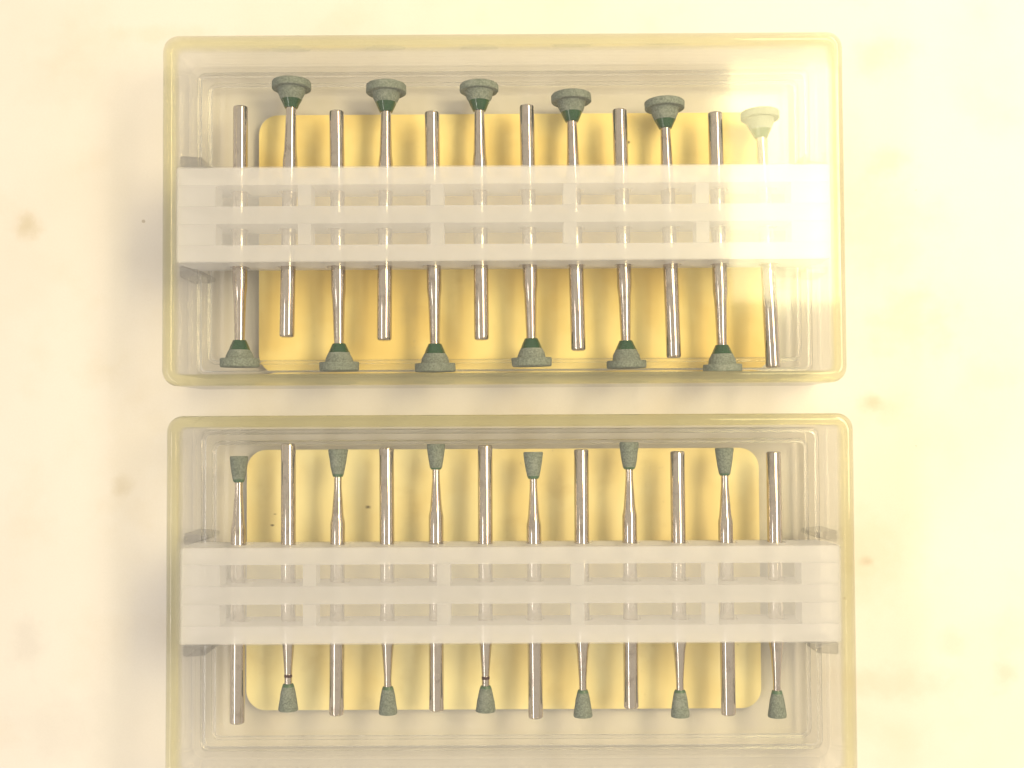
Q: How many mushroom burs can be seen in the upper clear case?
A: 12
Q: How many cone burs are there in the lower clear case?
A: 12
